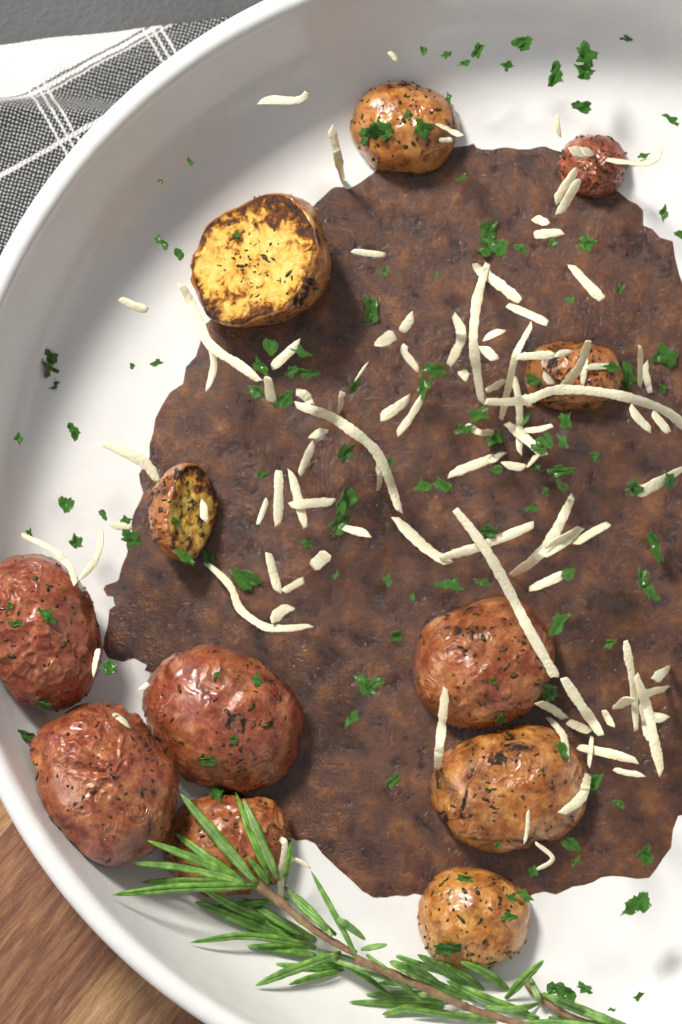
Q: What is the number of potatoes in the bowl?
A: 12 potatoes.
